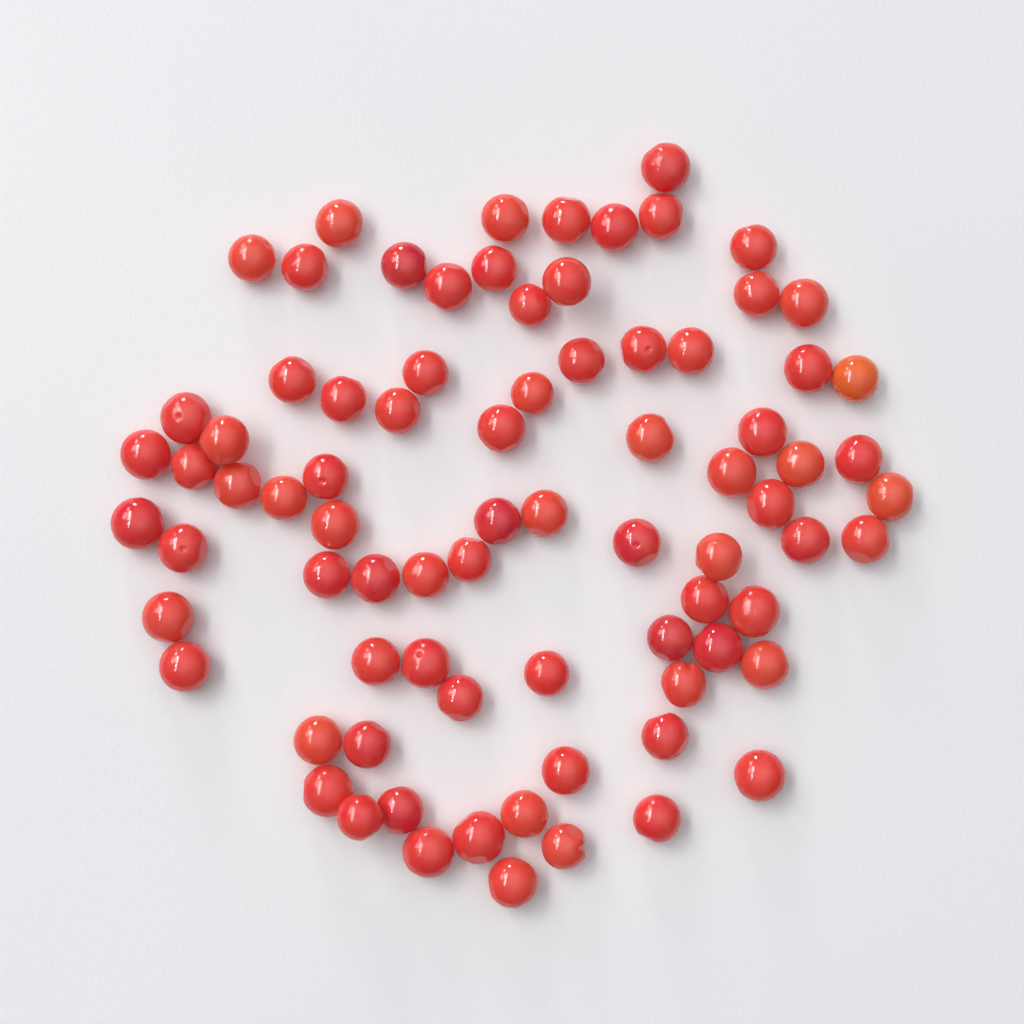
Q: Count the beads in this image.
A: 80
